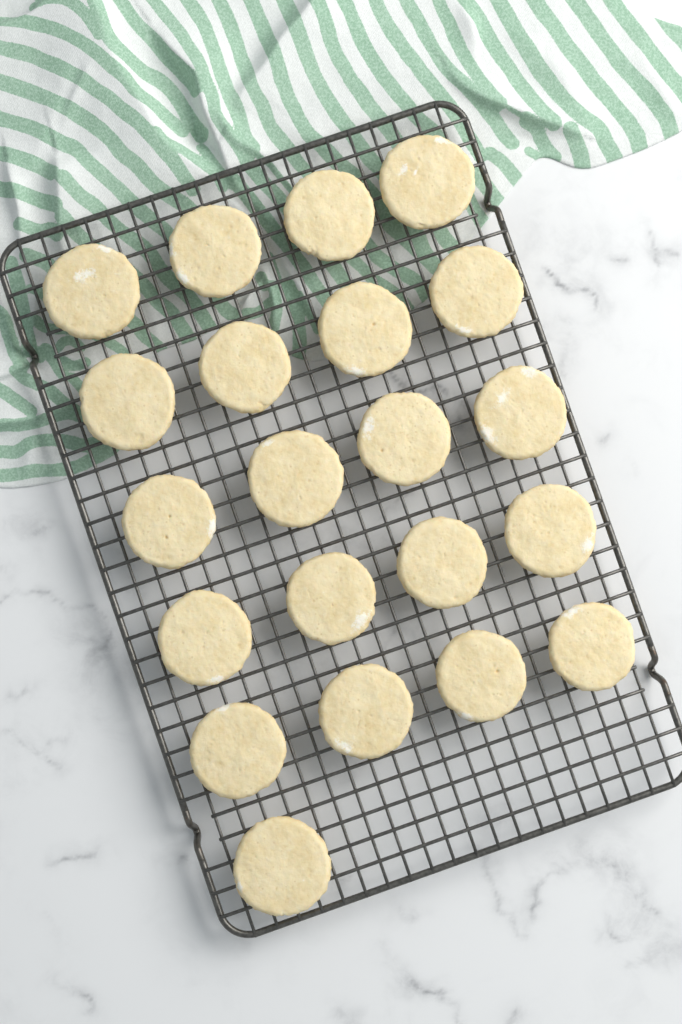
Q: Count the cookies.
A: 21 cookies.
